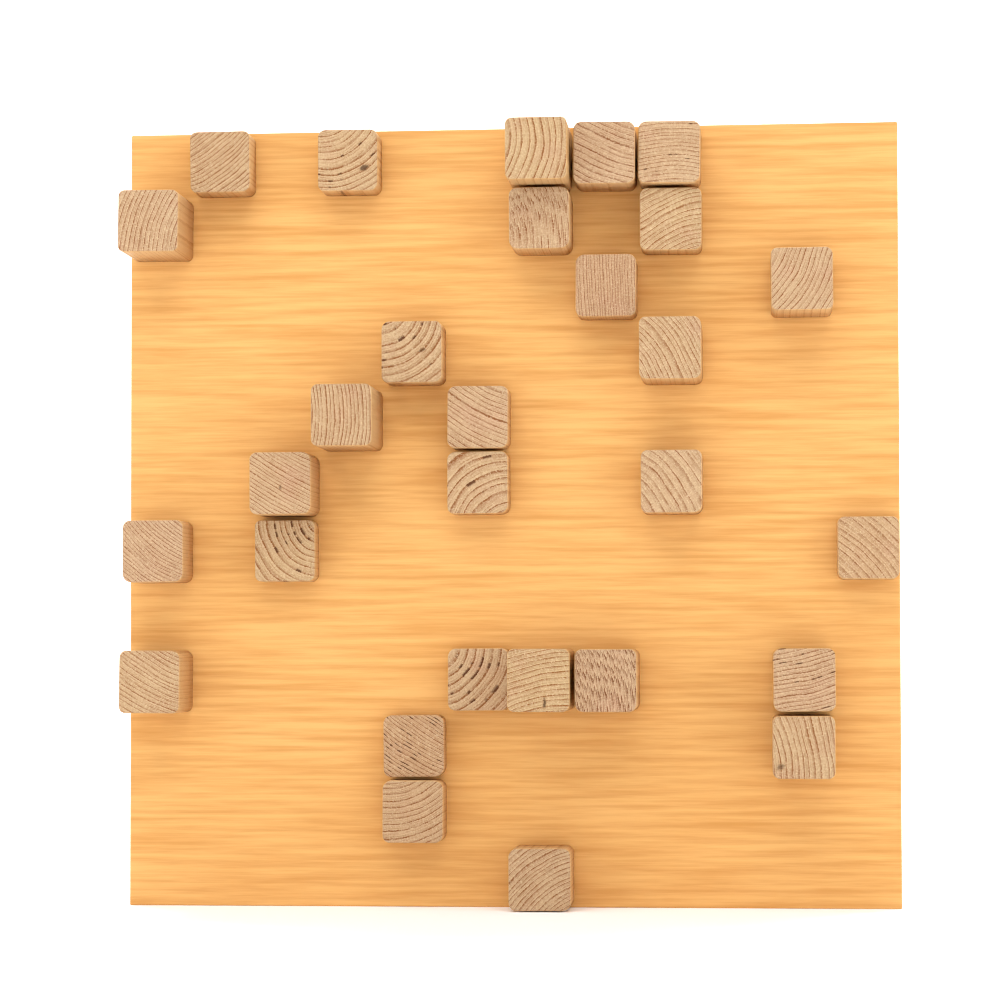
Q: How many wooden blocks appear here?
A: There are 29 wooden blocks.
